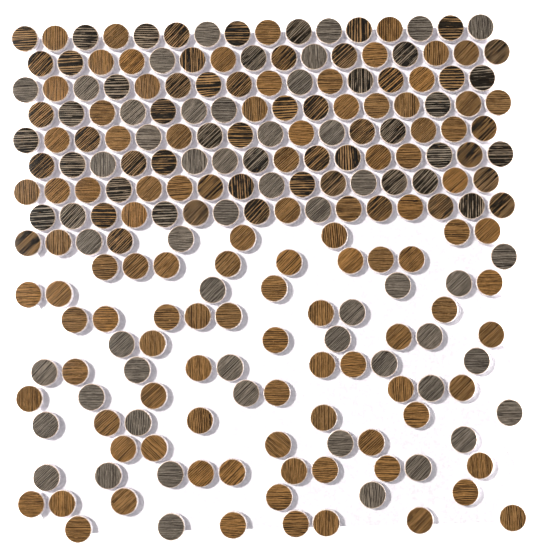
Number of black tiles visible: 67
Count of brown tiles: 103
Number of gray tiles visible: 51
